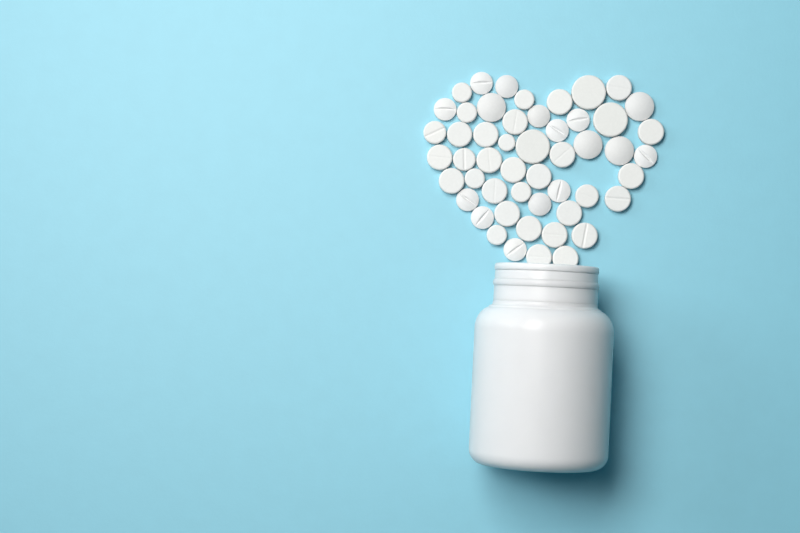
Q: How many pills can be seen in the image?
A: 51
